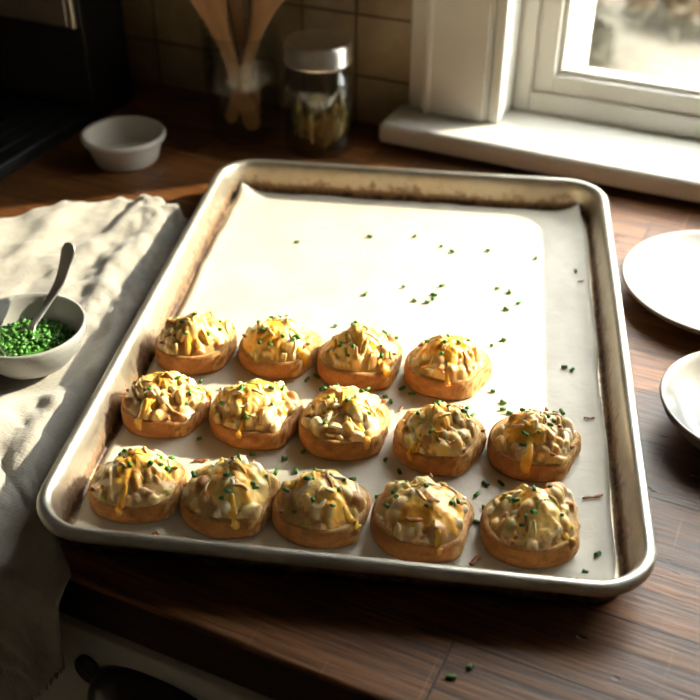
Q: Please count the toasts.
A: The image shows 14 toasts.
